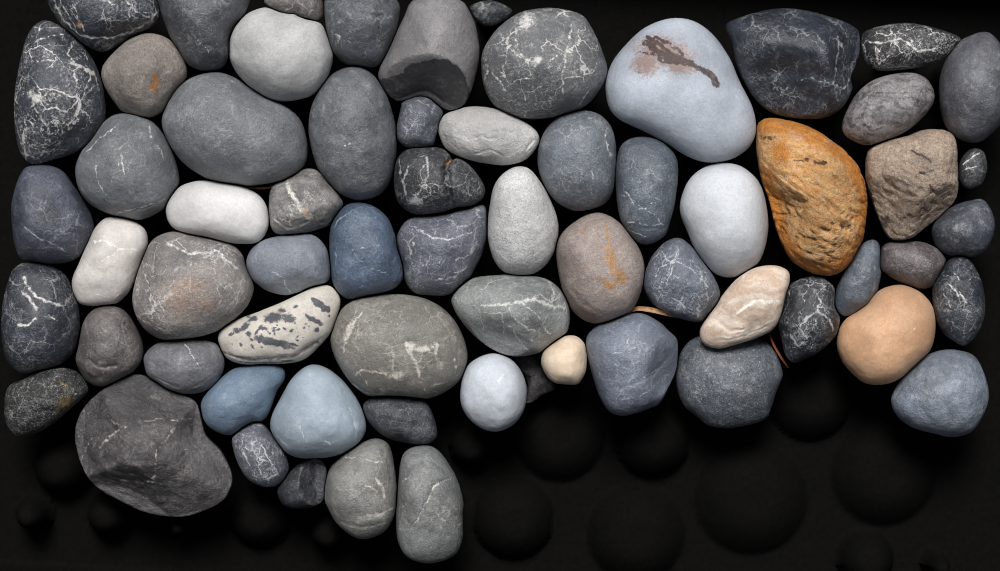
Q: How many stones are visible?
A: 66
